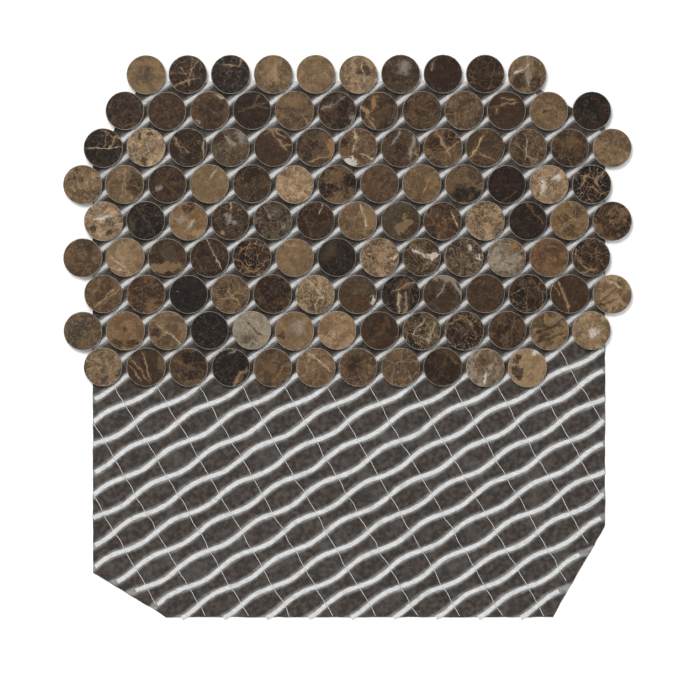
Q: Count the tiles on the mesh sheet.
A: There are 111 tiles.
